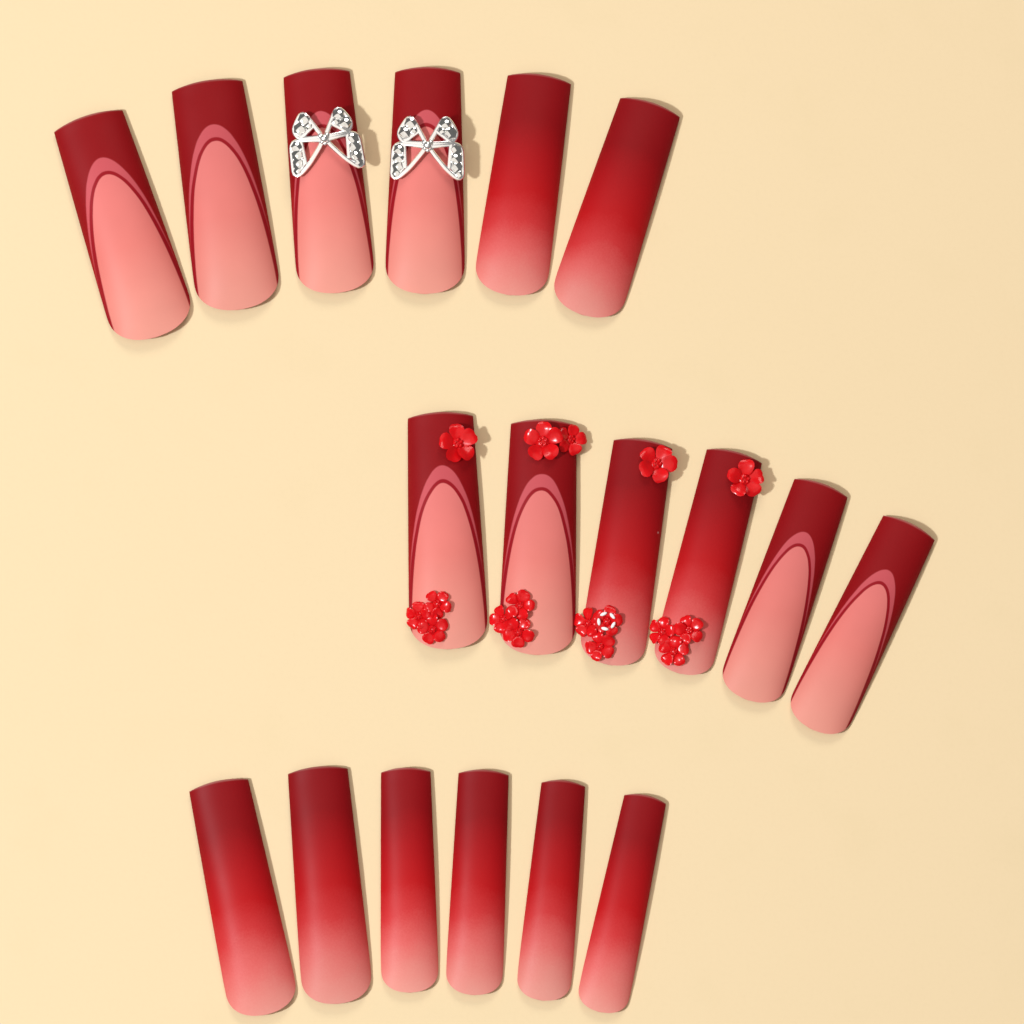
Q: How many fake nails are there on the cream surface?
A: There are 18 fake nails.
